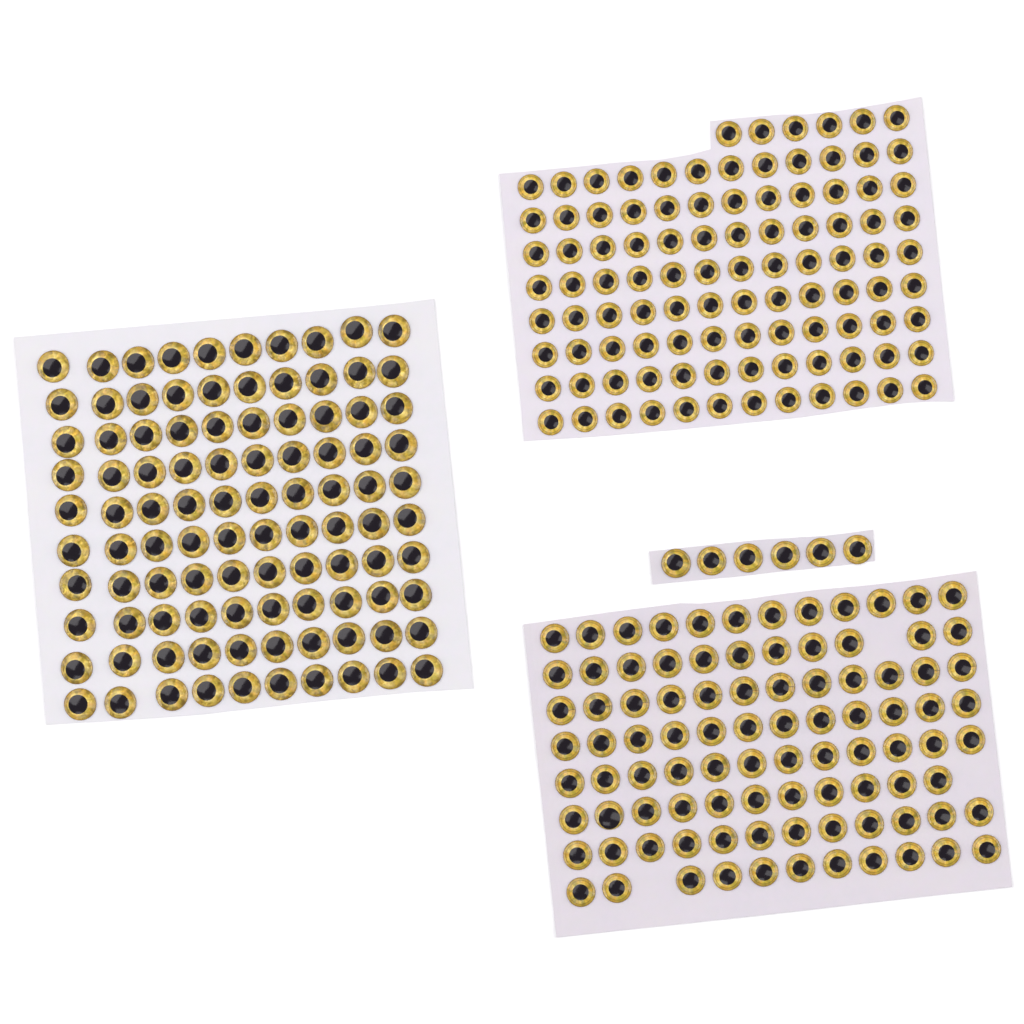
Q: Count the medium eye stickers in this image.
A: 99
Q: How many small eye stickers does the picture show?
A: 102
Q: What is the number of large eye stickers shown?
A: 100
